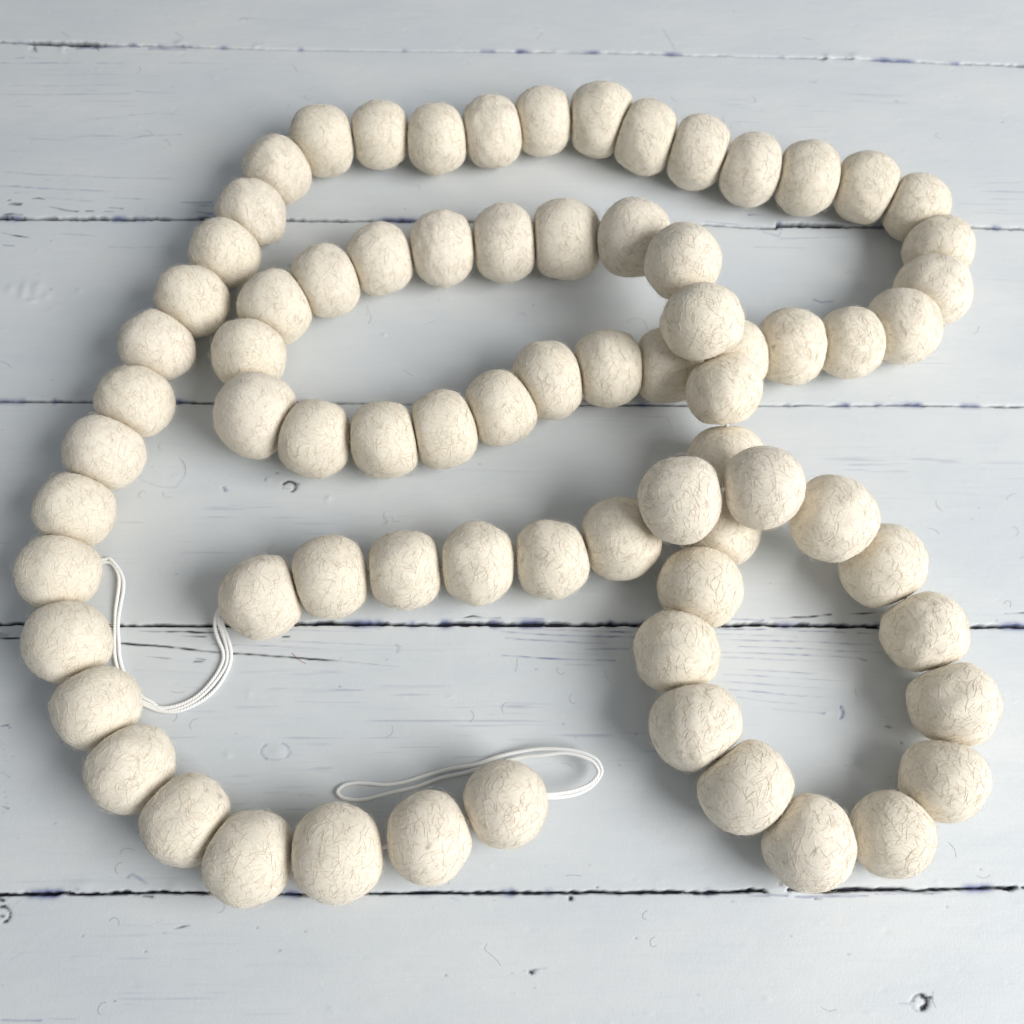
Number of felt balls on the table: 75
